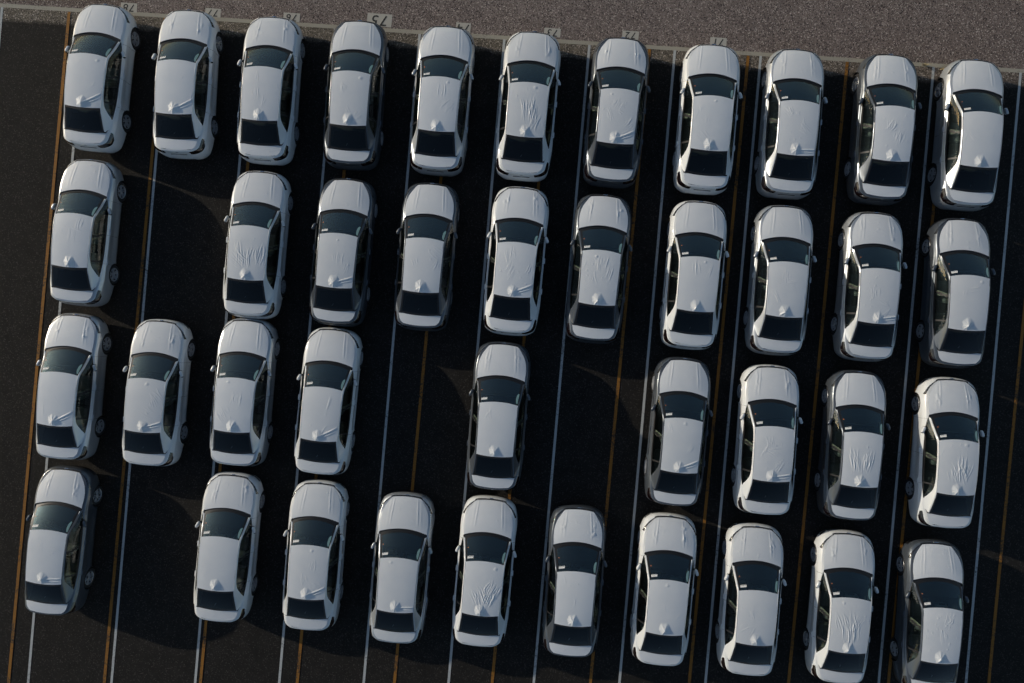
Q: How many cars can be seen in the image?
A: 40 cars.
